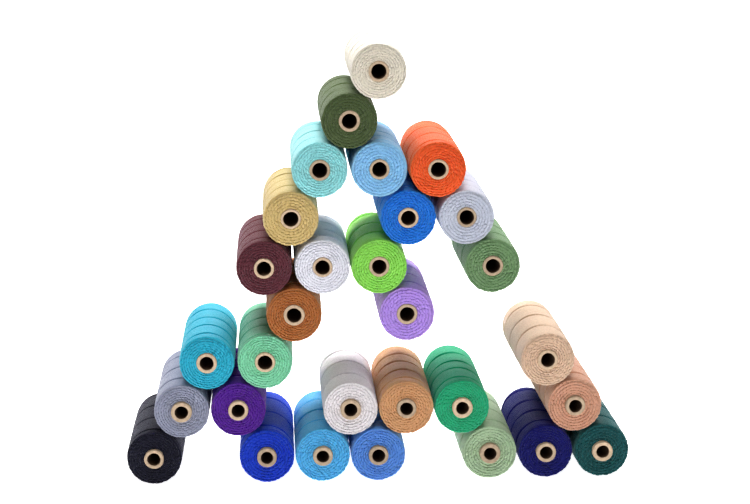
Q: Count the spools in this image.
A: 30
